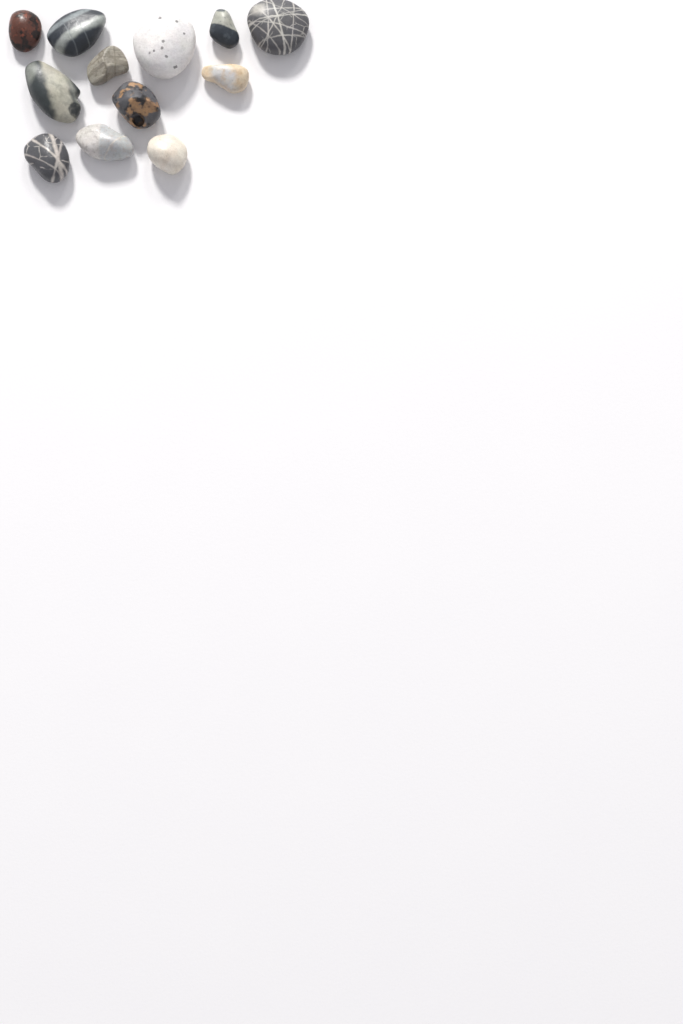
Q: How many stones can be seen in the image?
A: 12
